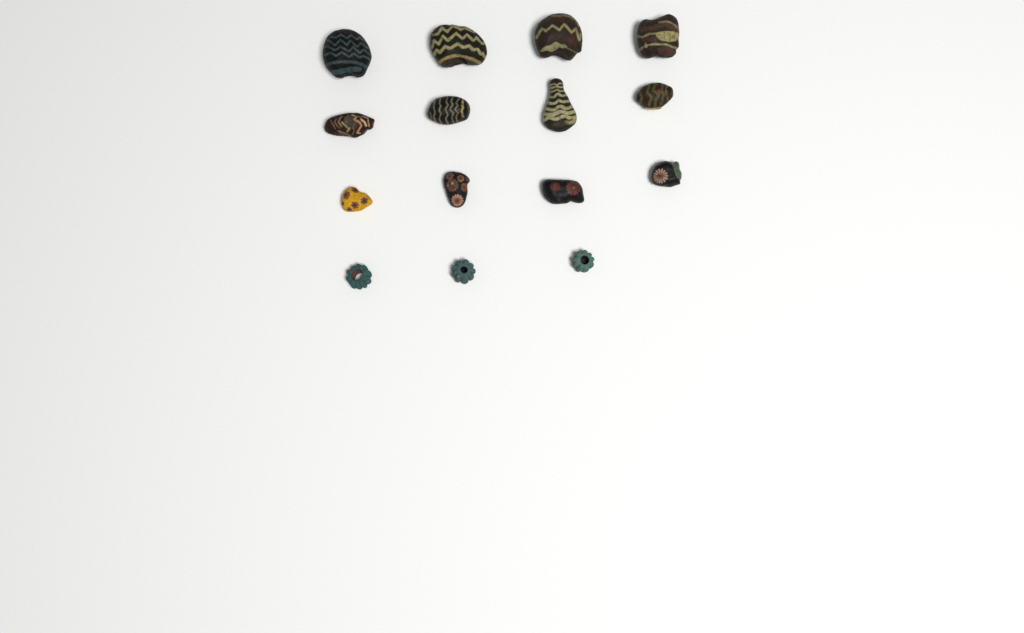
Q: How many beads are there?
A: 15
